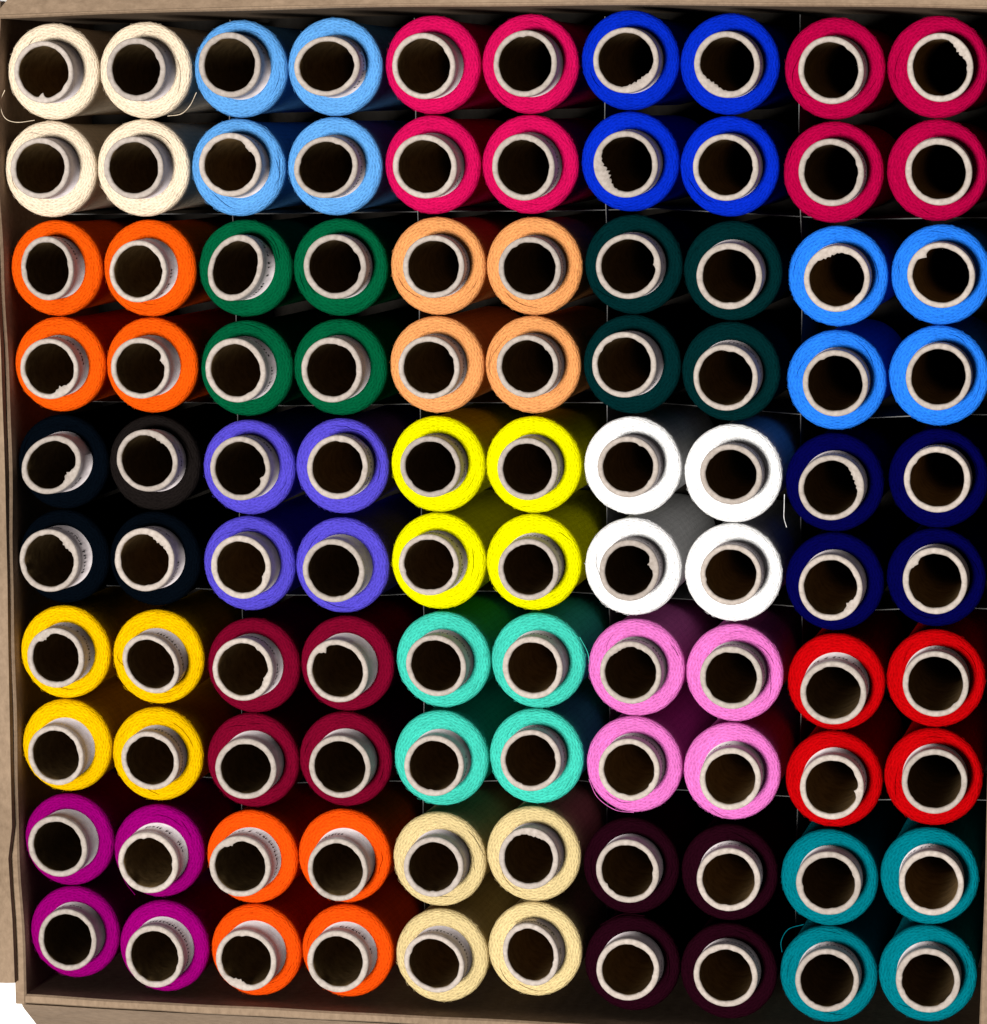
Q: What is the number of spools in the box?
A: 100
